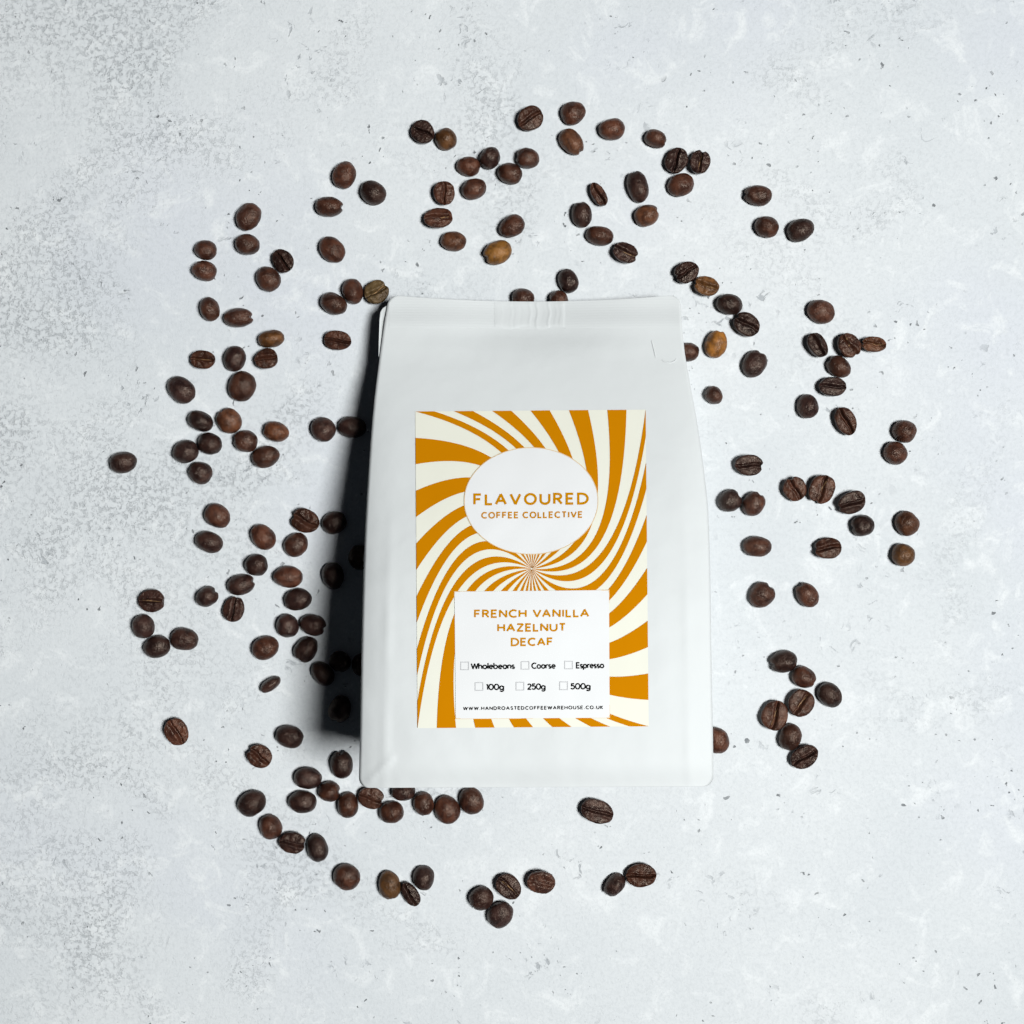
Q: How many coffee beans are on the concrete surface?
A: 160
